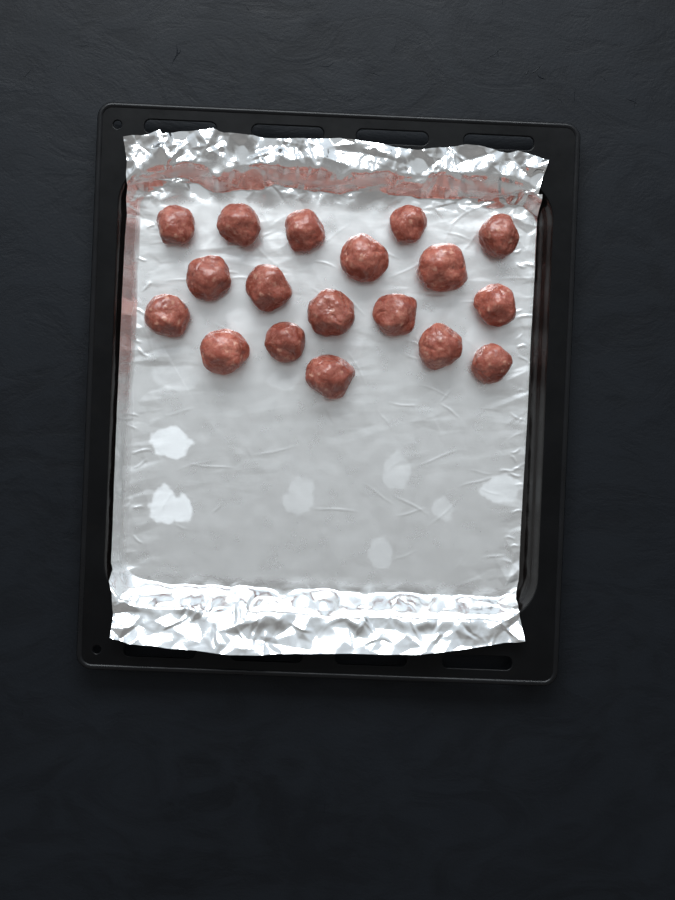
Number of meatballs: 18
